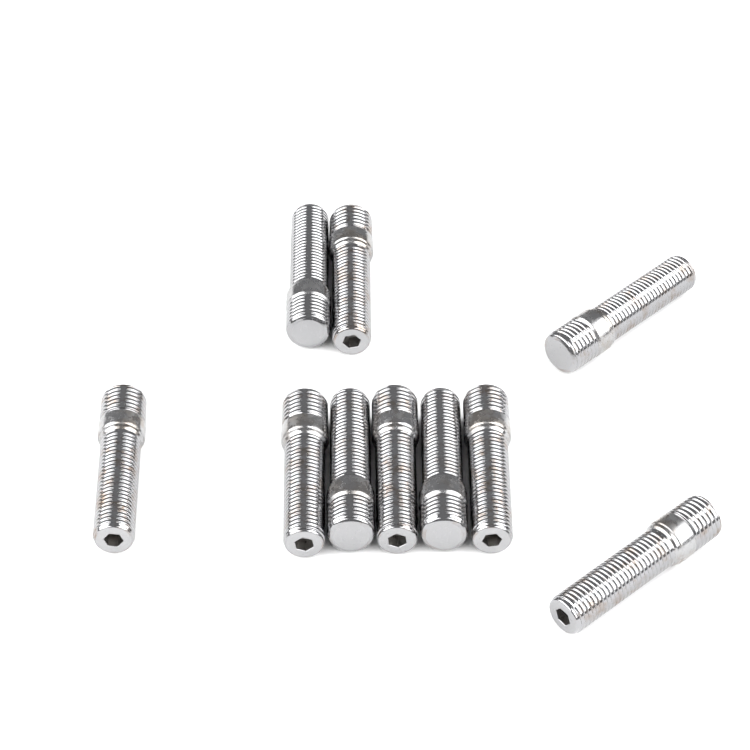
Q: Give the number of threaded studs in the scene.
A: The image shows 10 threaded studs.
